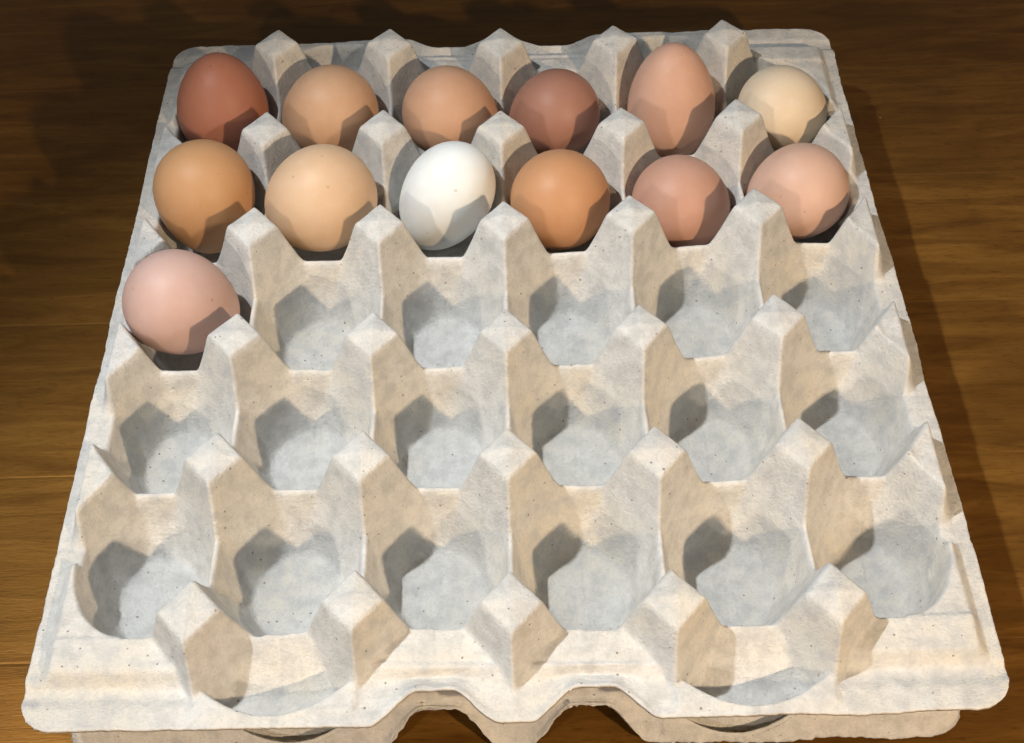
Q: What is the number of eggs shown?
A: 13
